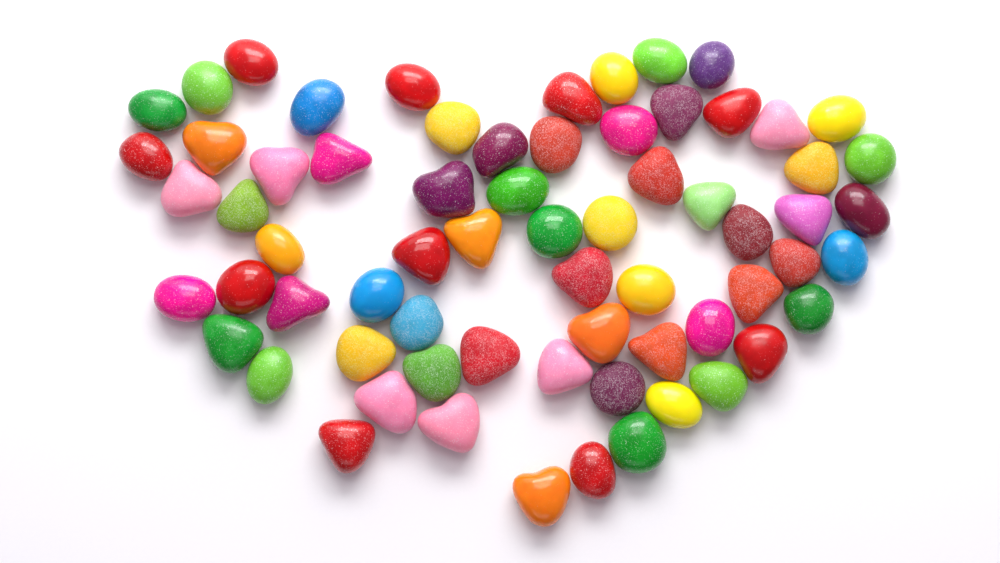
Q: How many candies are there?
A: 67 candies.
